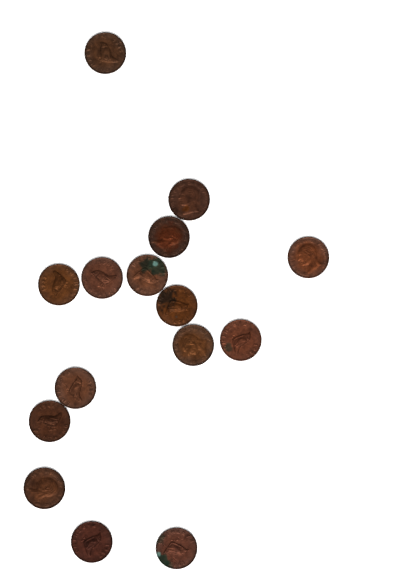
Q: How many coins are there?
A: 15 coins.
